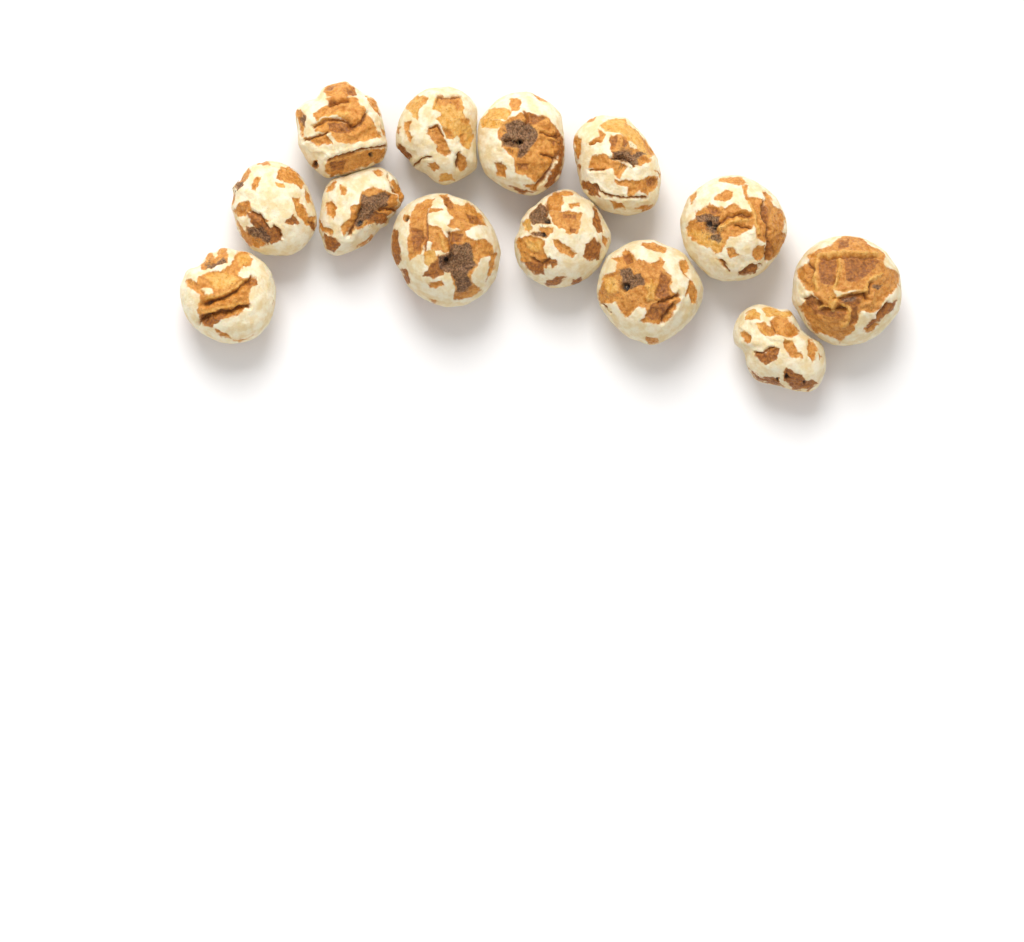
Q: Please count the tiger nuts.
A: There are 13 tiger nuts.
